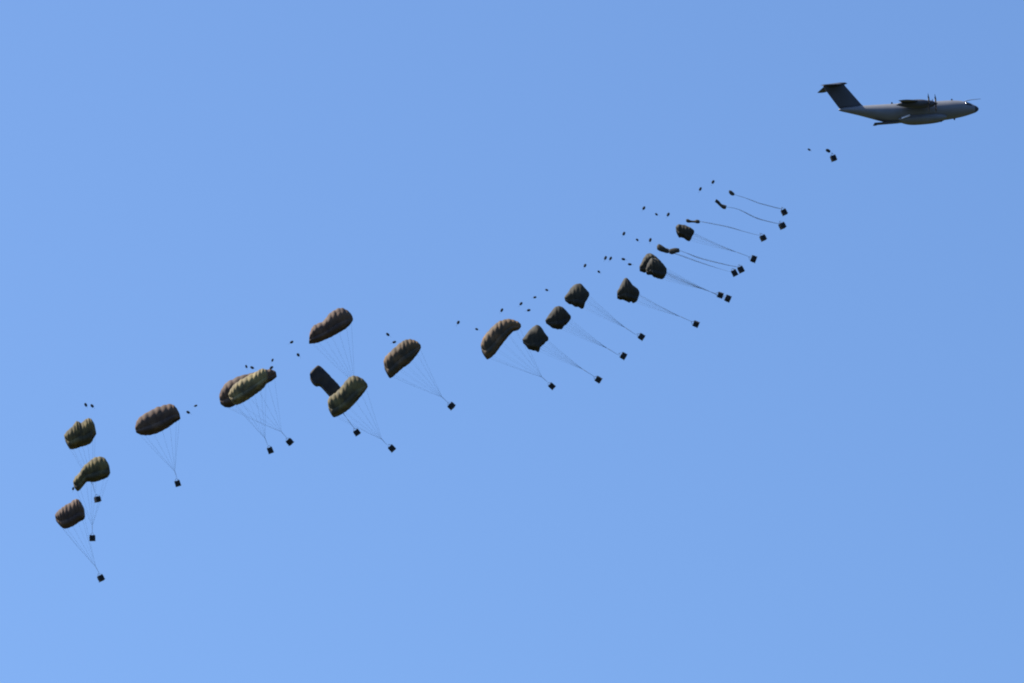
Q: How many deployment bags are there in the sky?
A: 36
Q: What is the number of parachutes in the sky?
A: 23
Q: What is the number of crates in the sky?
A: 23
